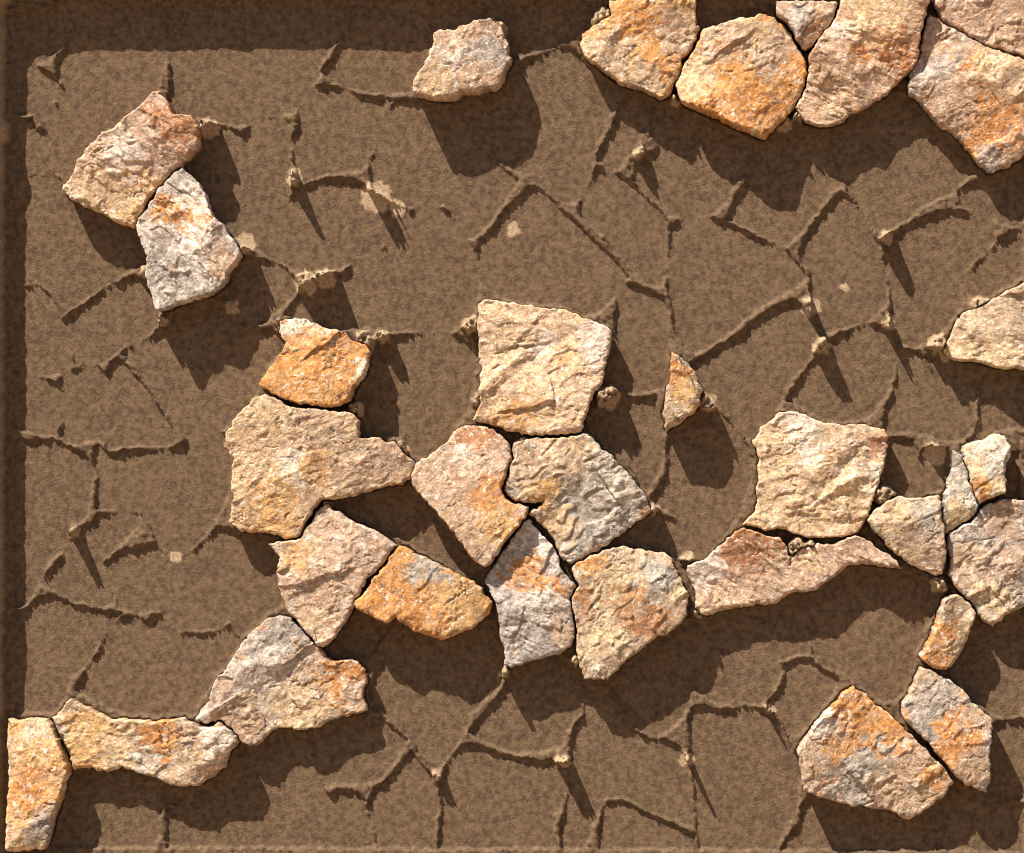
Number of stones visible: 32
